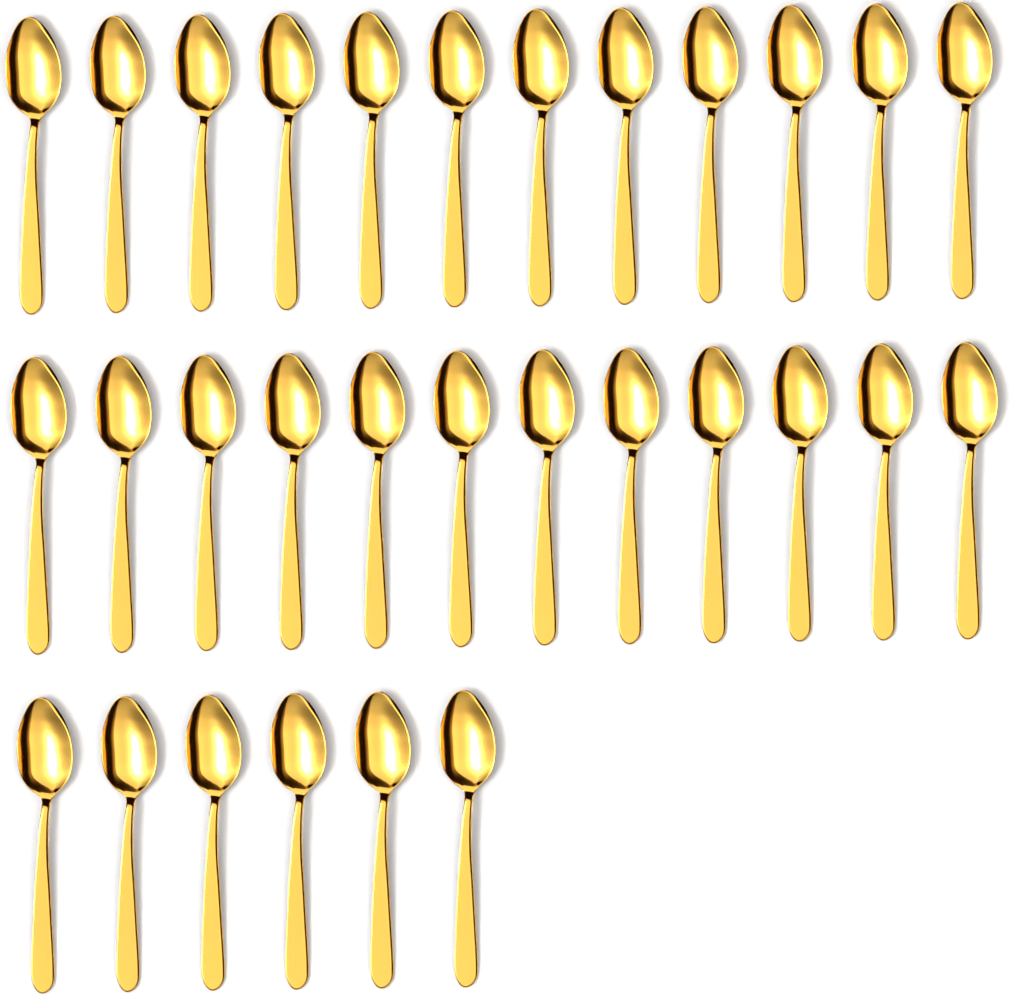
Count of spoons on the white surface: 30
